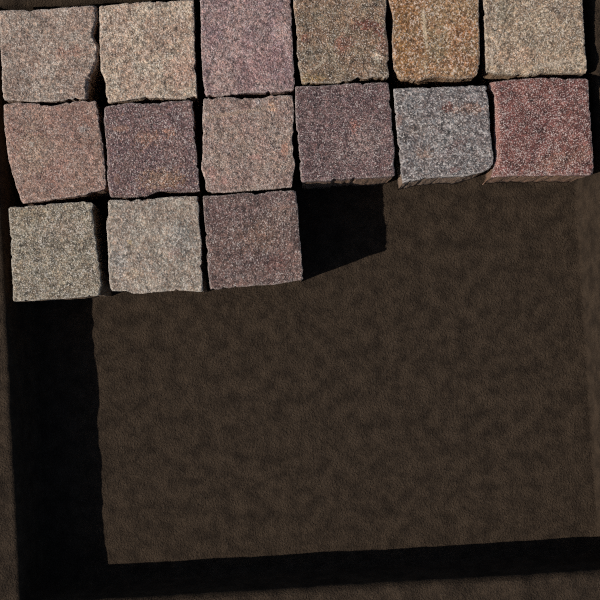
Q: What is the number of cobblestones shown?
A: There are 15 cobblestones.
